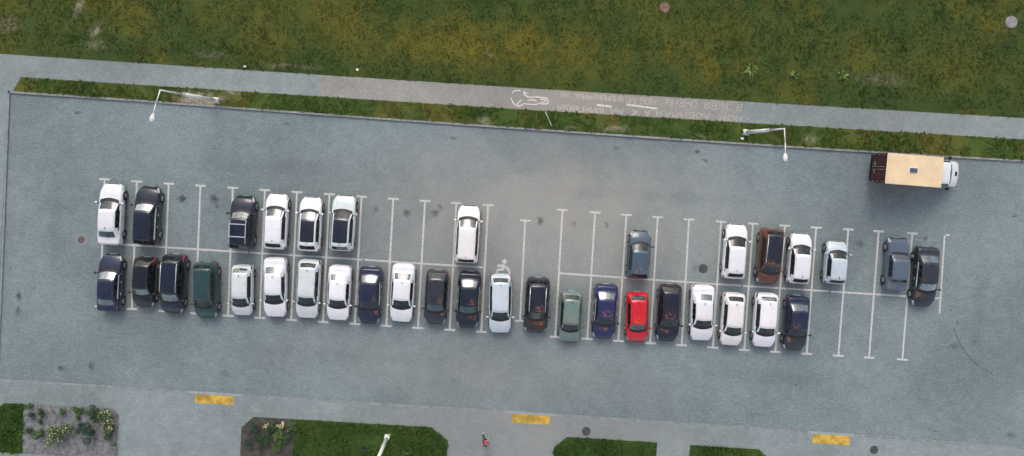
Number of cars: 36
